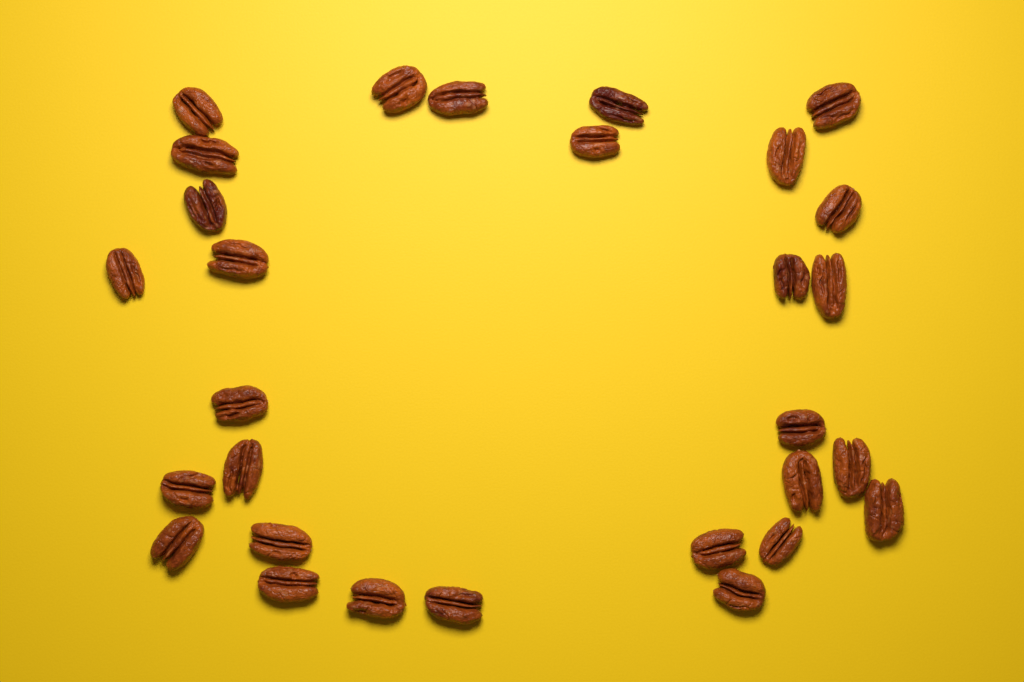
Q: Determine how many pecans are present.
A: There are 29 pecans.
